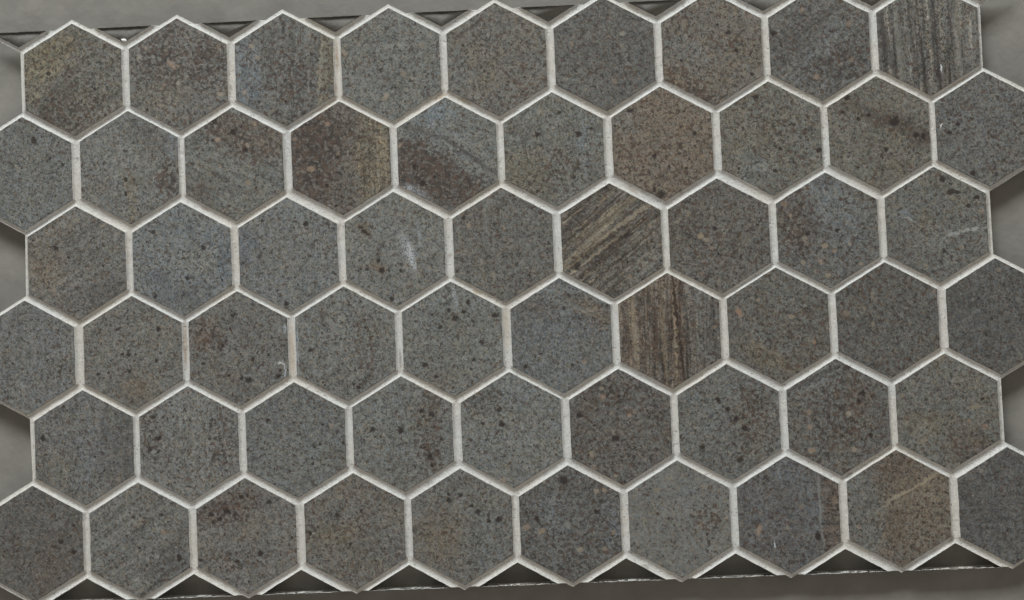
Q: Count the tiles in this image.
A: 57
